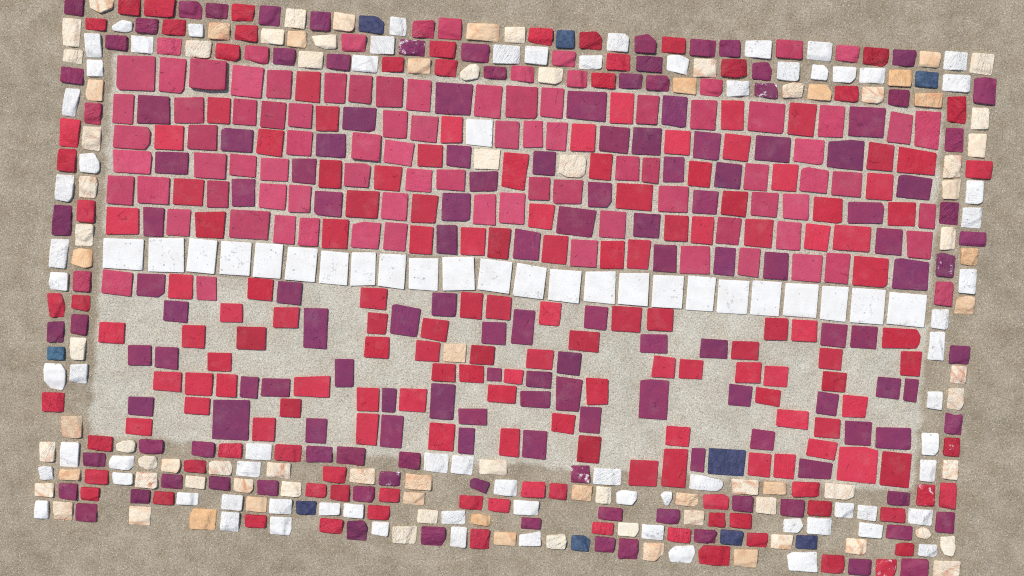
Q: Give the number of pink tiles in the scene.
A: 91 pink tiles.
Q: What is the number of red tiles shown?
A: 170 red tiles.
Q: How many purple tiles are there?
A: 144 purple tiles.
